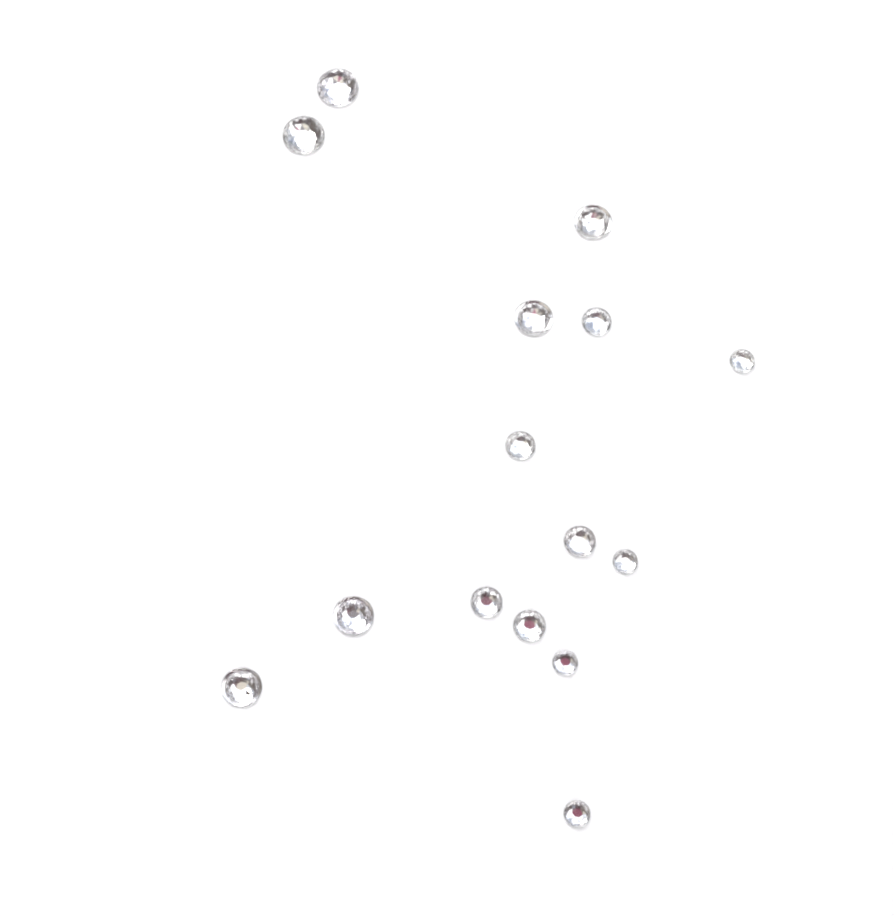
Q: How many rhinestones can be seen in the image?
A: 15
